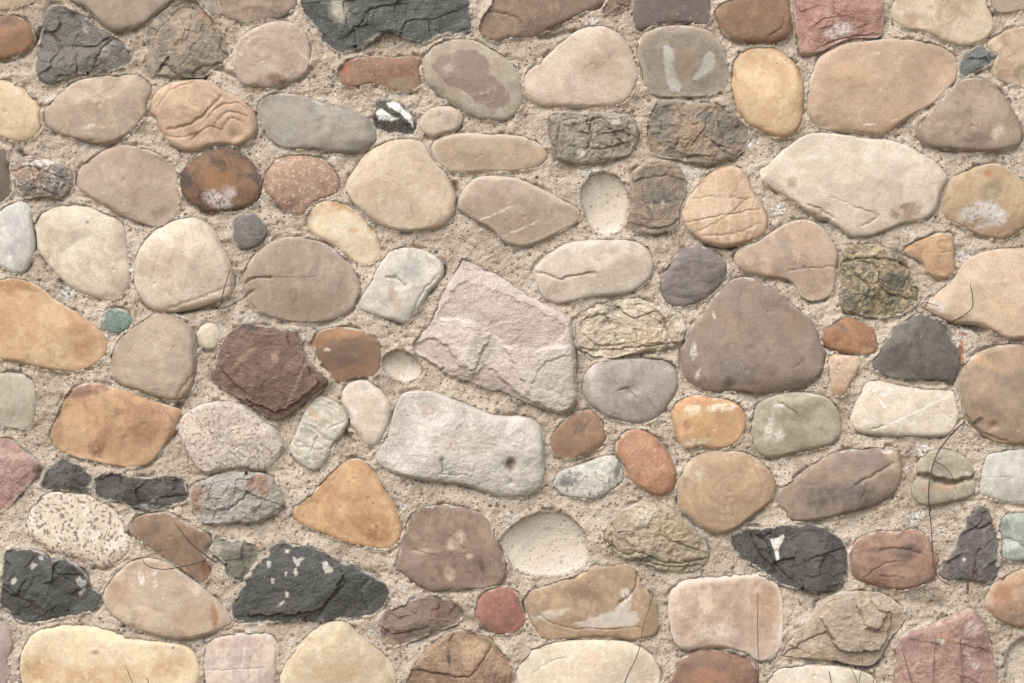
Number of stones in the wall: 120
